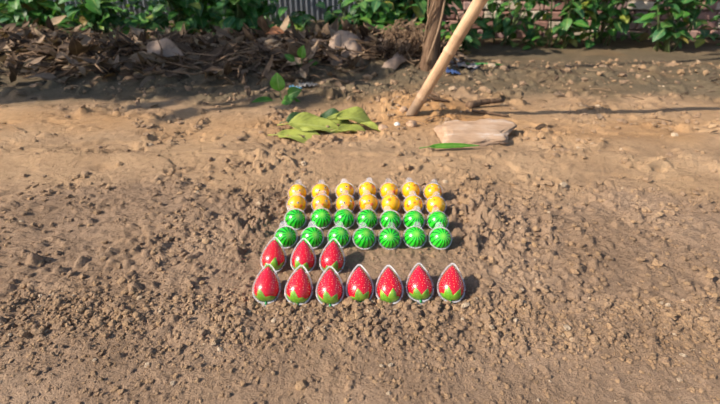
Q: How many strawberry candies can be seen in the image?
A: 10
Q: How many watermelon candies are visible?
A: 14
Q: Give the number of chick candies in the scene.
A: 14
